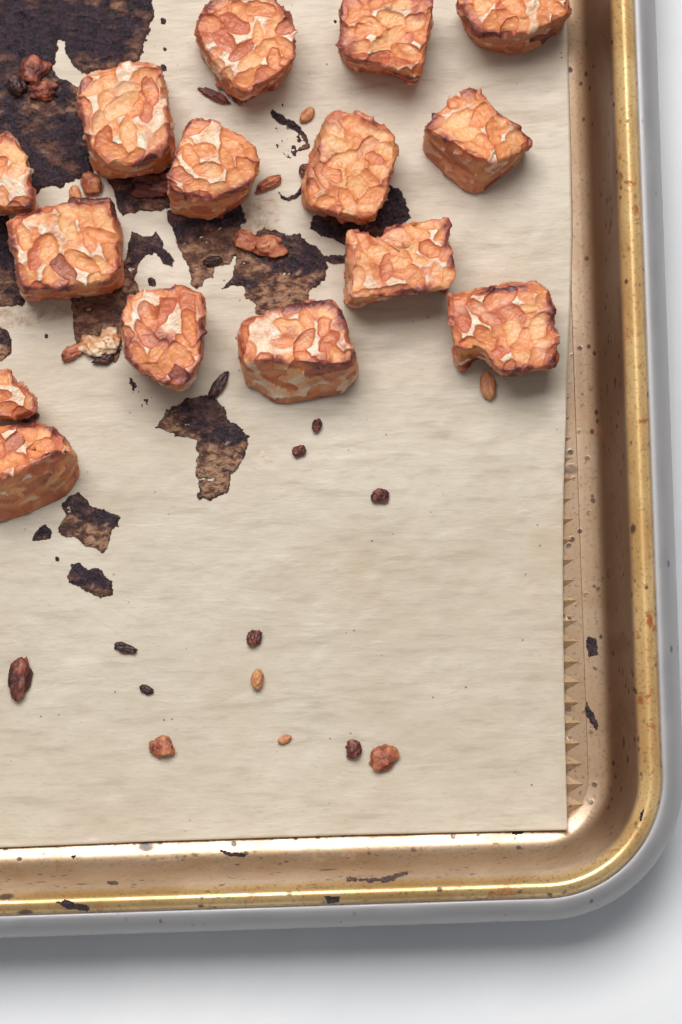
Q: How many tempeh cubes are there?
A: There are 15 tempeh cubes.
